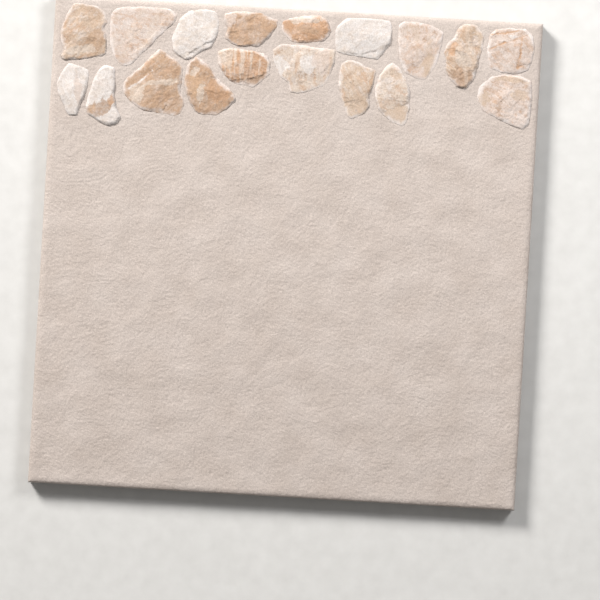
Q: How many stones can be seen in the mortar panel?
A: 18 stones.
